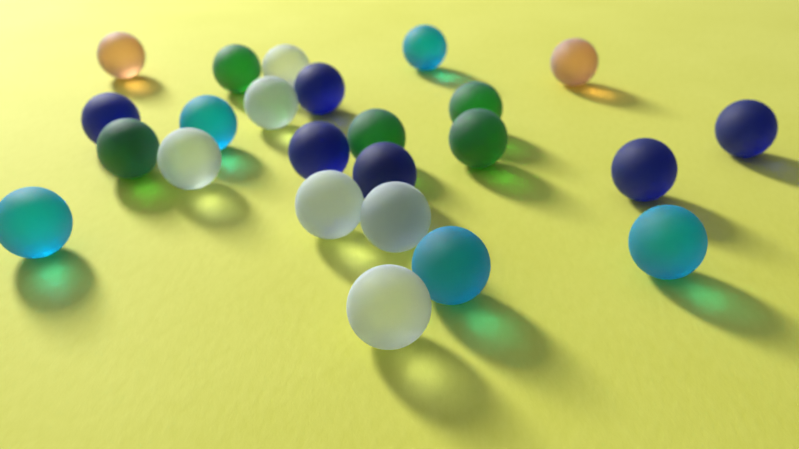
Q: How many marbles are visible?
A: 24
